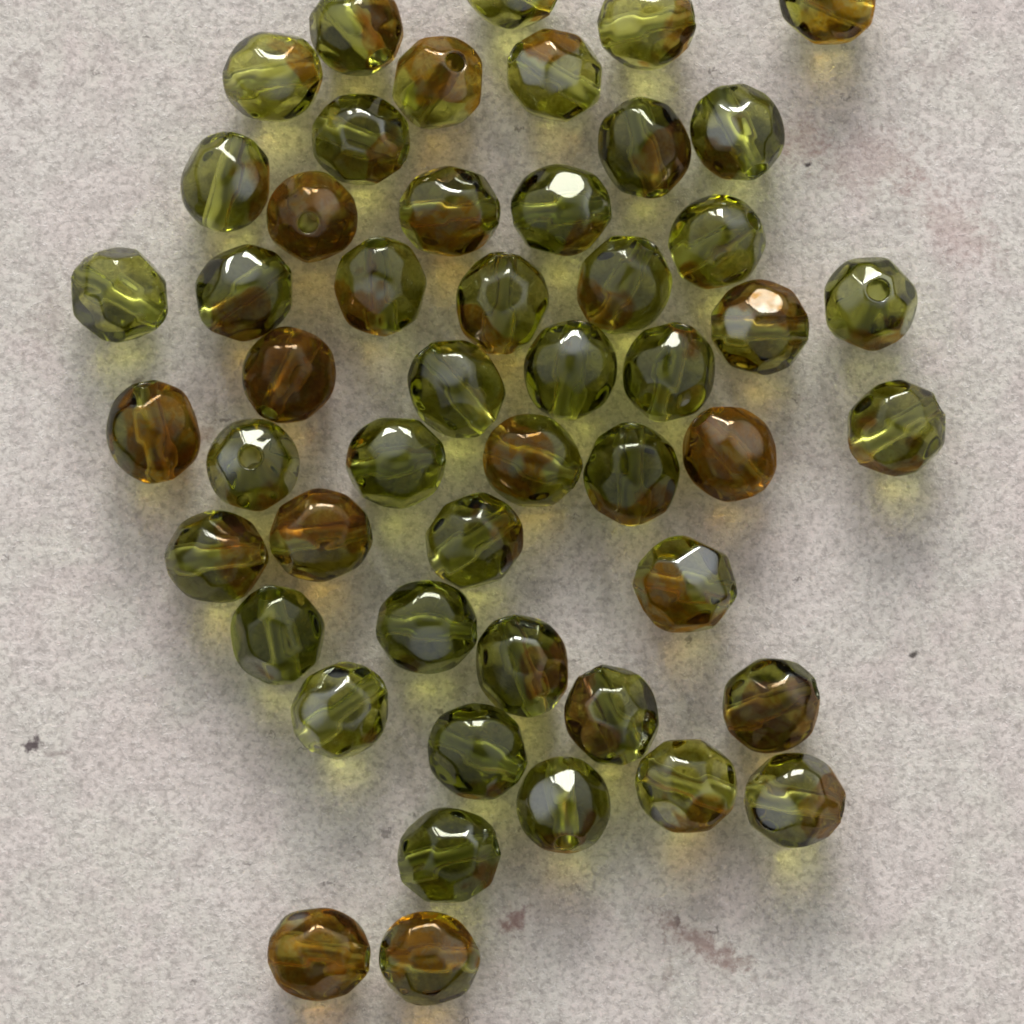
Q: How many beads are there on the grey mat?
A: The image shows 50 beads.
